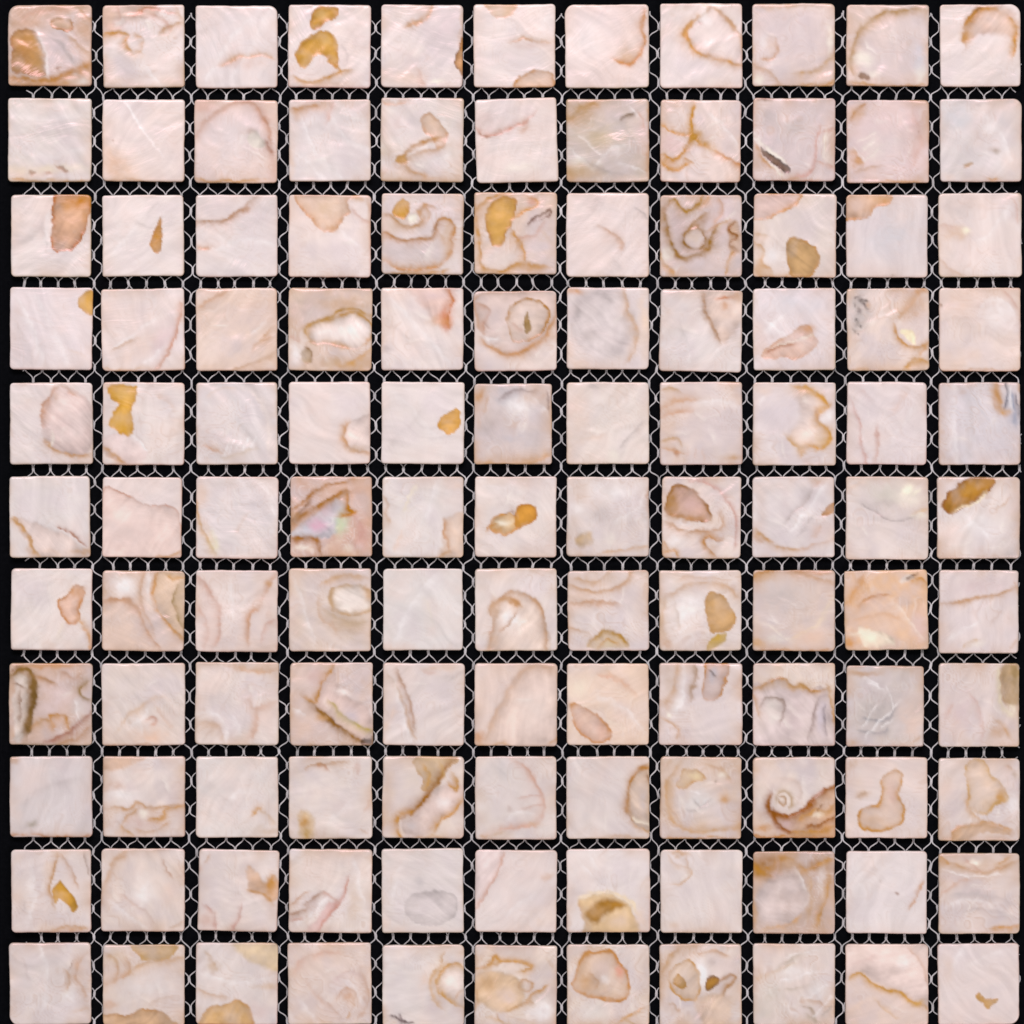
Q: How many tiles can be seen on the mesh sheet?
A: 121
